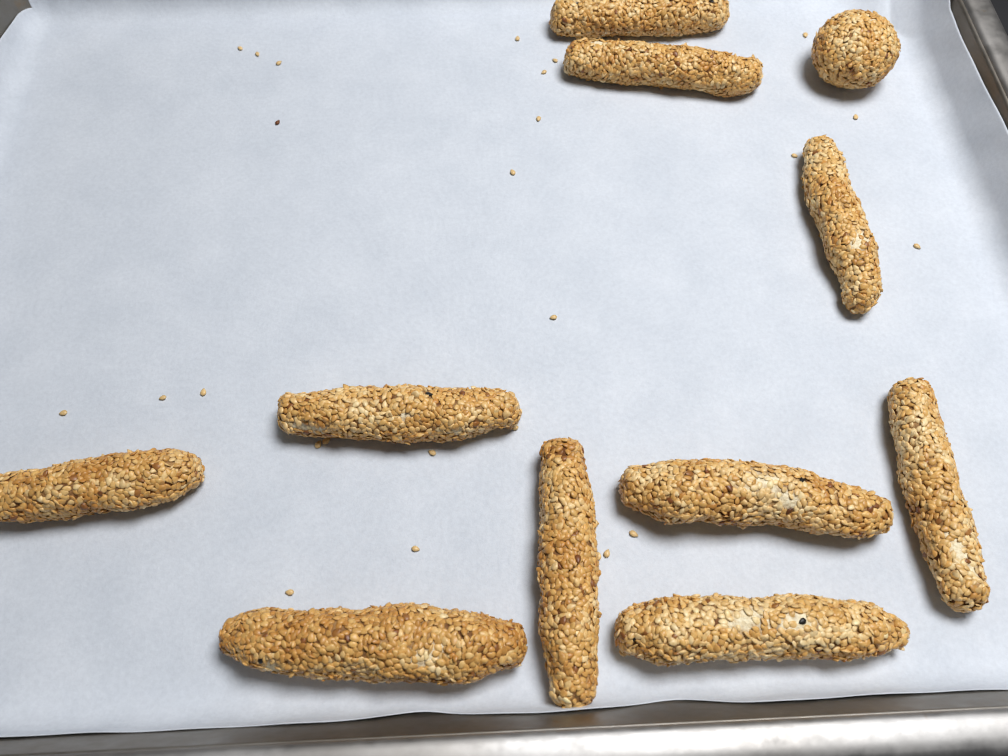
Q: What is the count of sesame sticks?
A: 10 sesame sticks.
